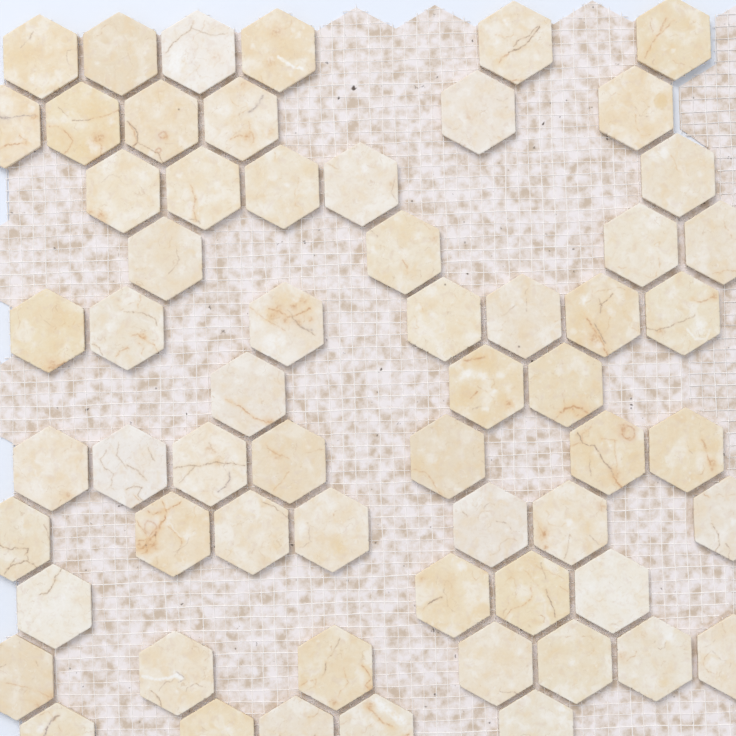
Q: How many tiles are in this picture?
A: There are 61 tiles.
